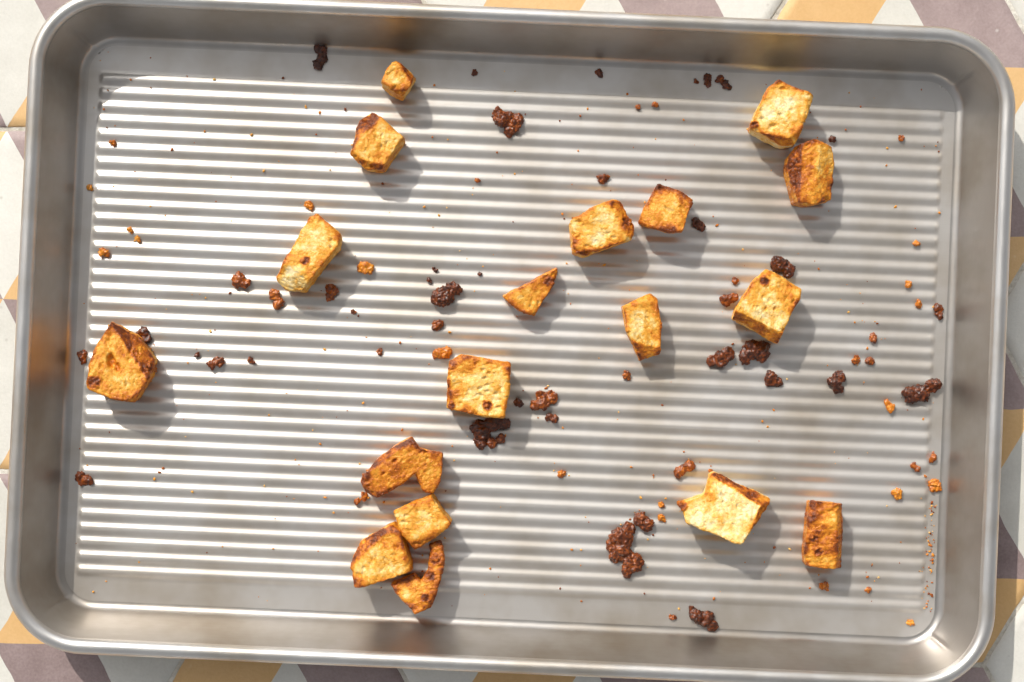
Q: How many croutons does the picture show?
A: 18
